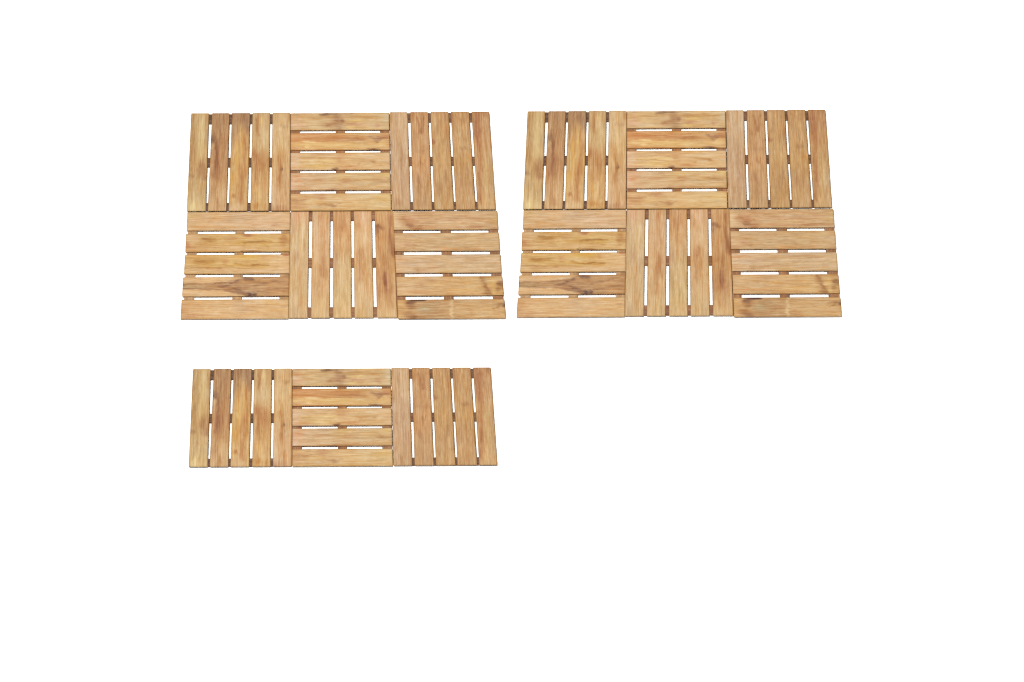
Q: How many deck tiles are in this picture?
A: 15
